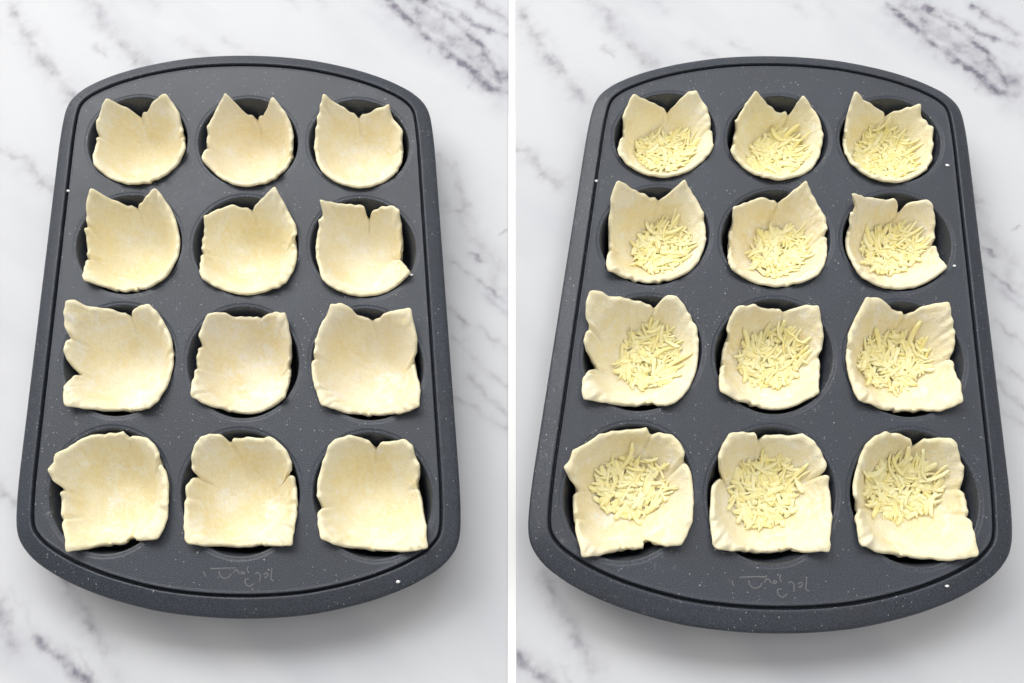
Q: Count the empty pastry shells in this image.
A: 12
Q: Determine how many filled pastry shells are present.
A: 12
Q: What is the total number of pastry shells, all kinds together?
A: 24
